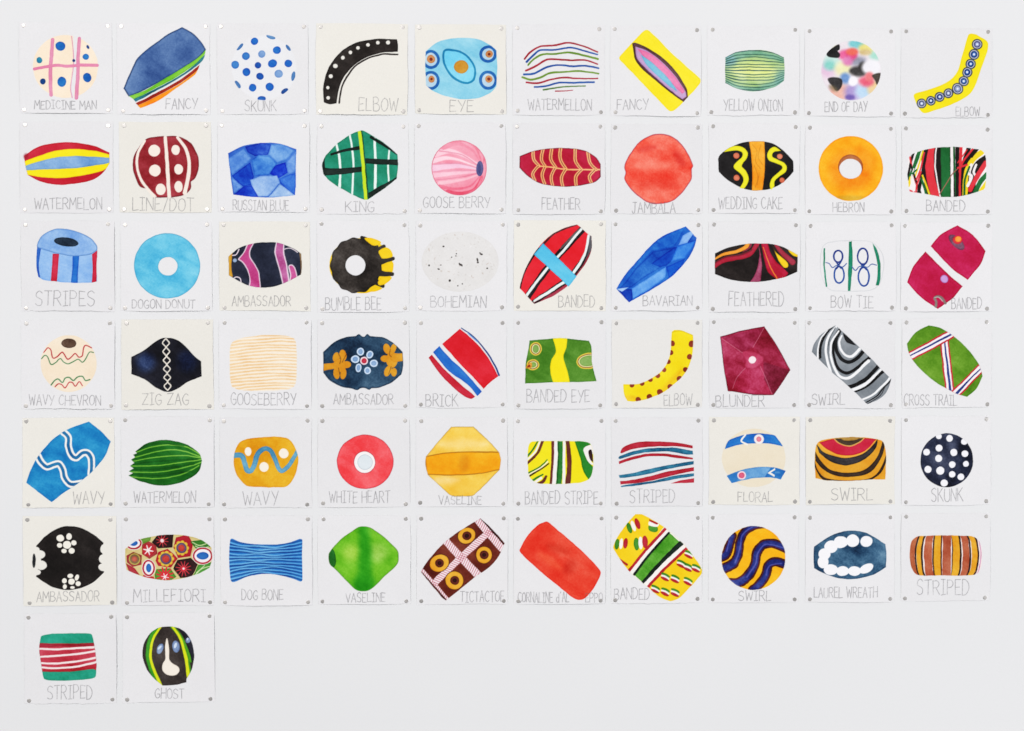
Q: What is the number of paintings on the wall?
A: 62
